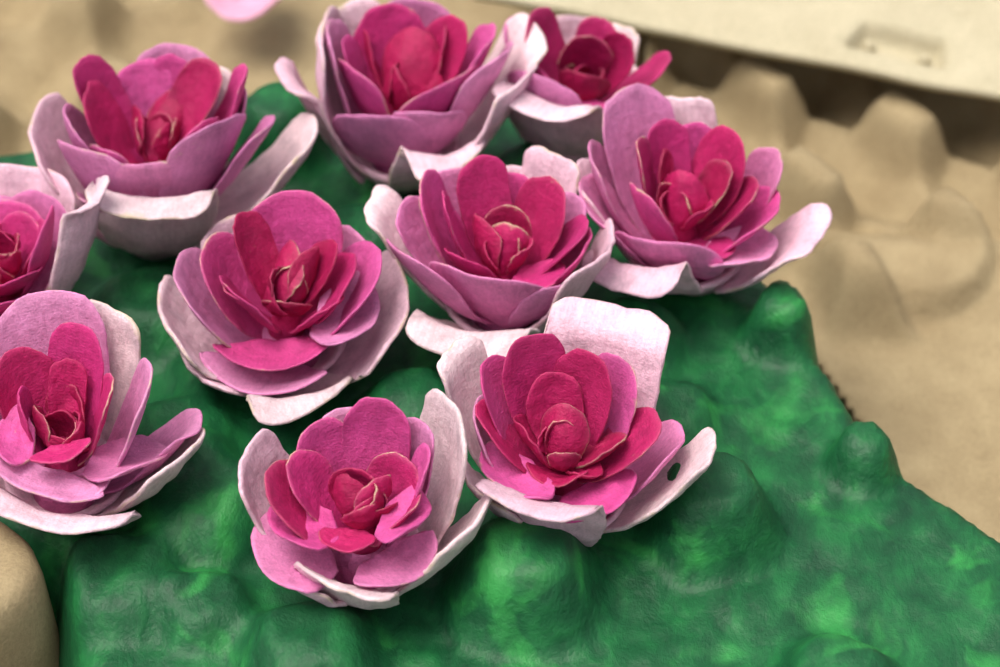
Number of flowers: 10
